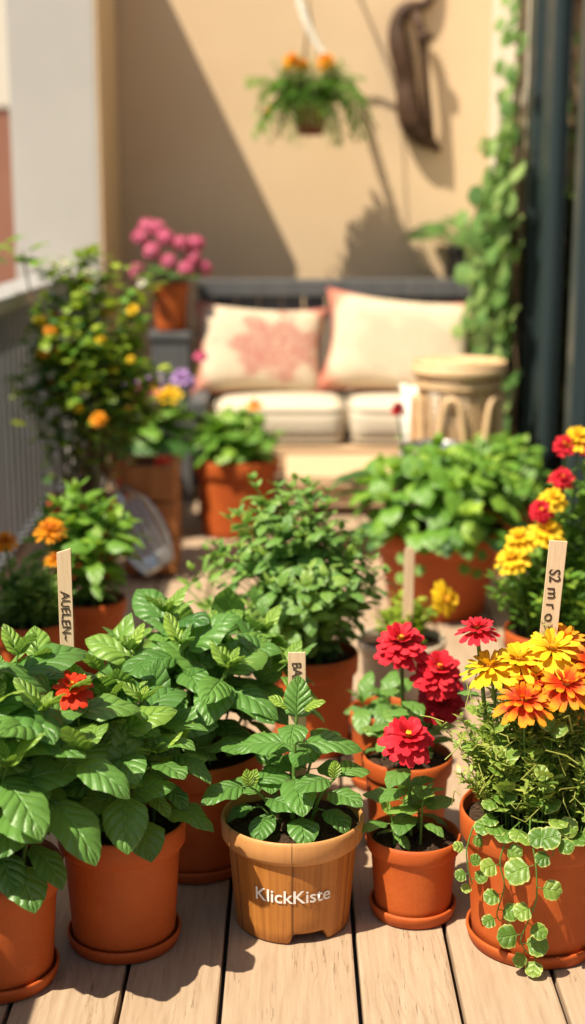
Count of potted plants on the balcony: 21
